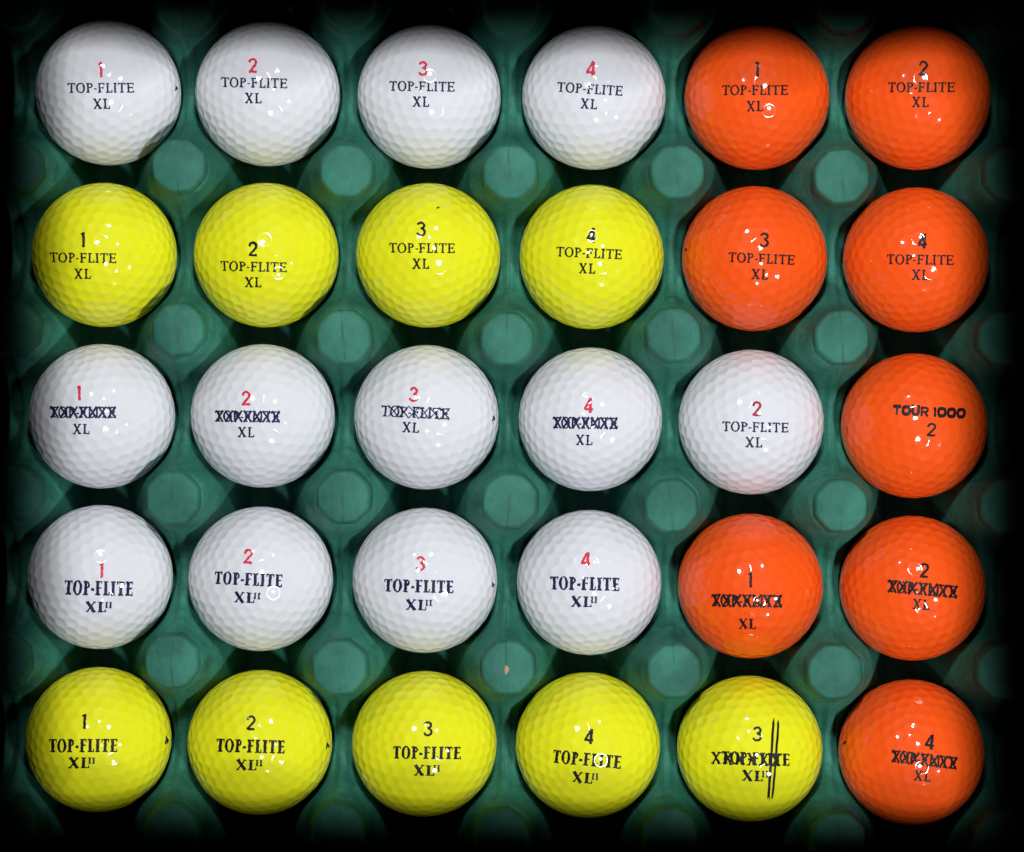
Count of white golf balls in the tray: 13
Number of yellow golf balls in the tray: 9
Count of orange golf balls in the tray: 8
